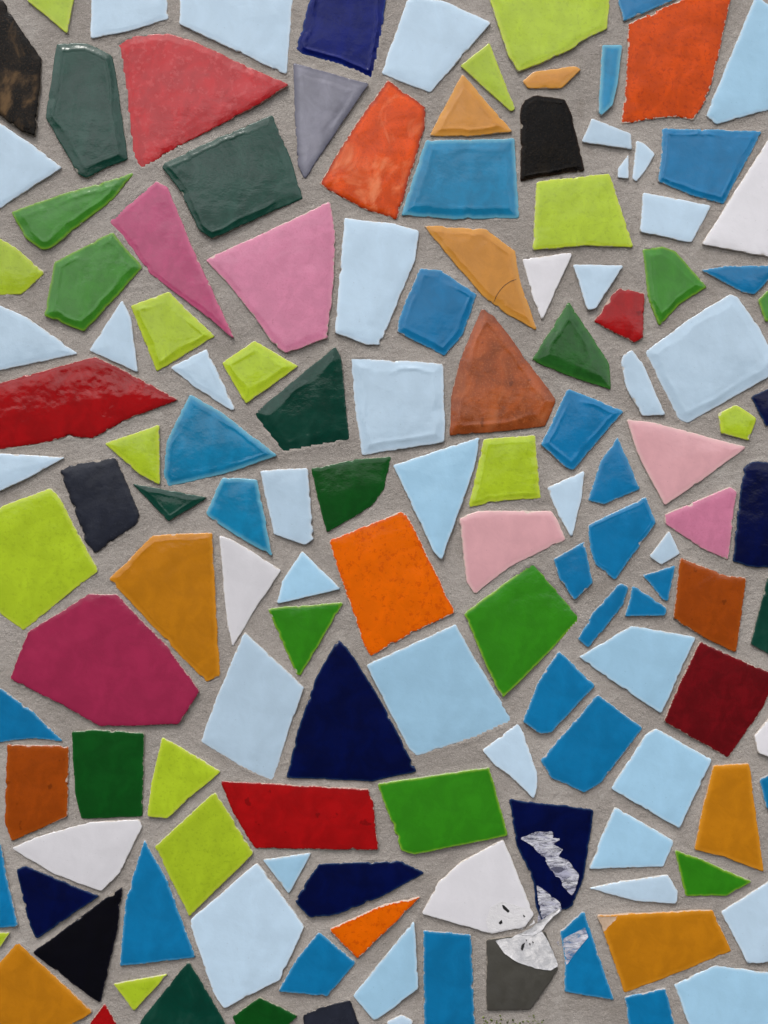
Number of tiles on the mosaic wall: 140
